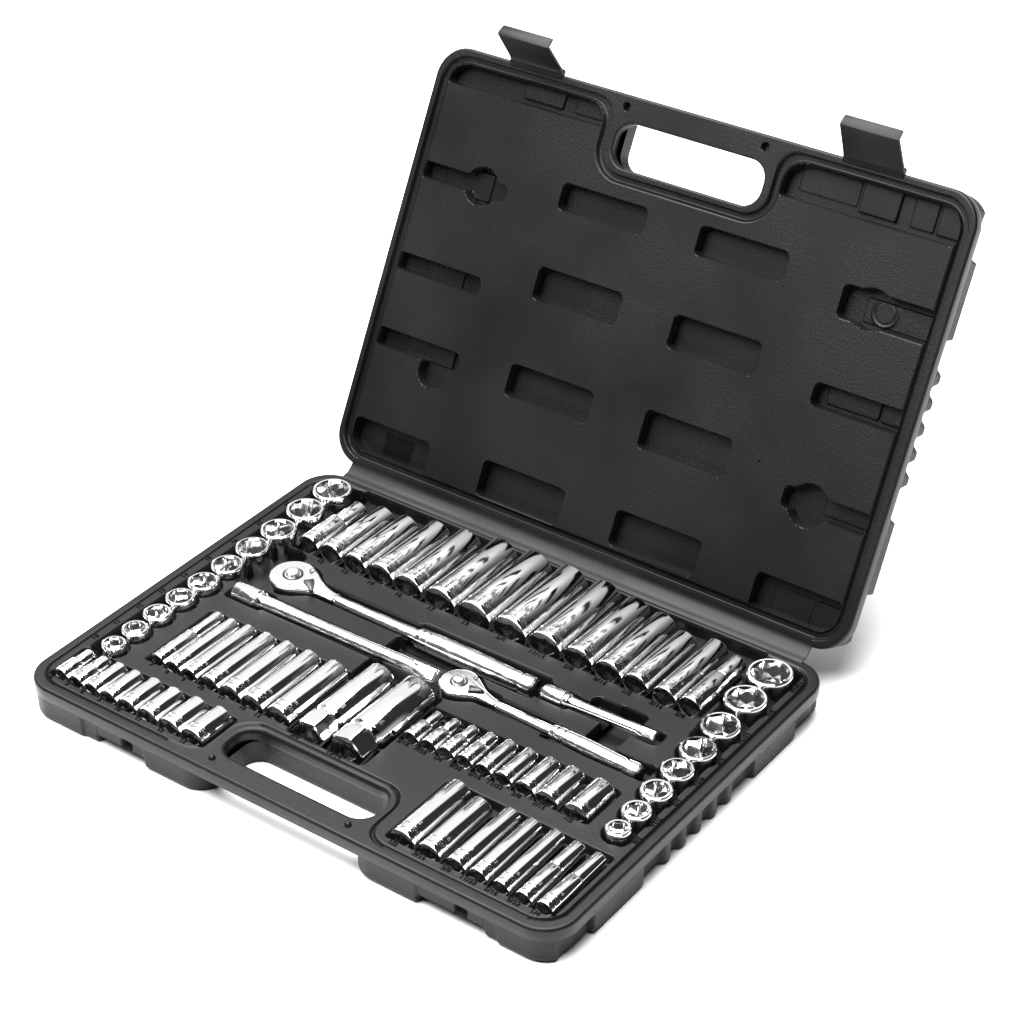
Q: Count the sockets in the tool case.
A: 65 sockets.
